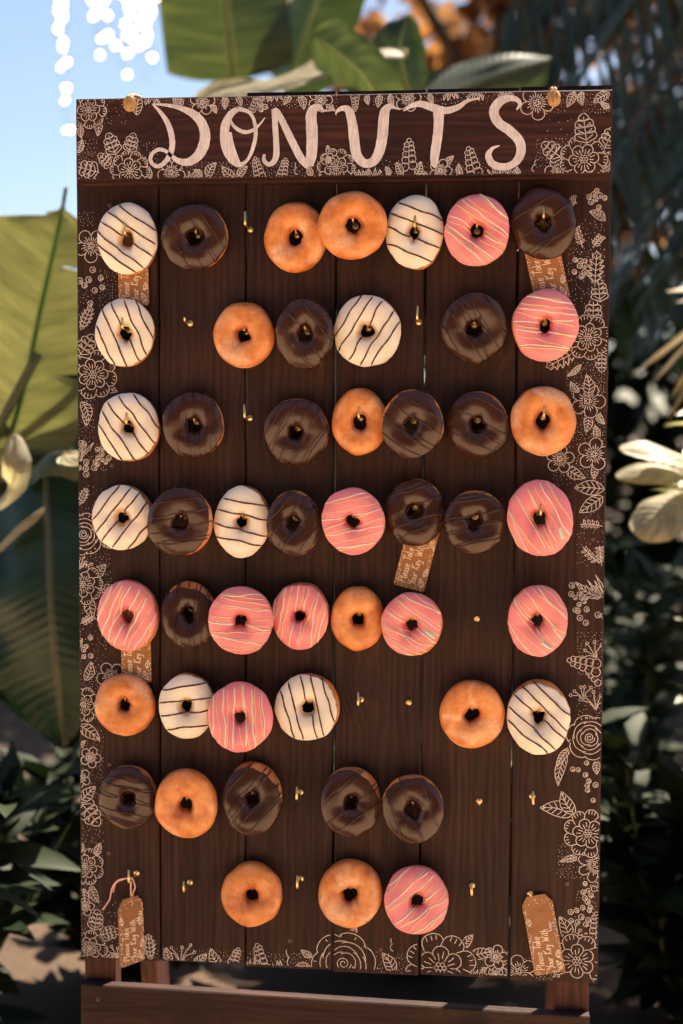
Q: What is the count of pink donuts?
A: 11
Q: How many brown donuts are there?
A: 17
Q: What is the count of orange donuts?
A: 11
